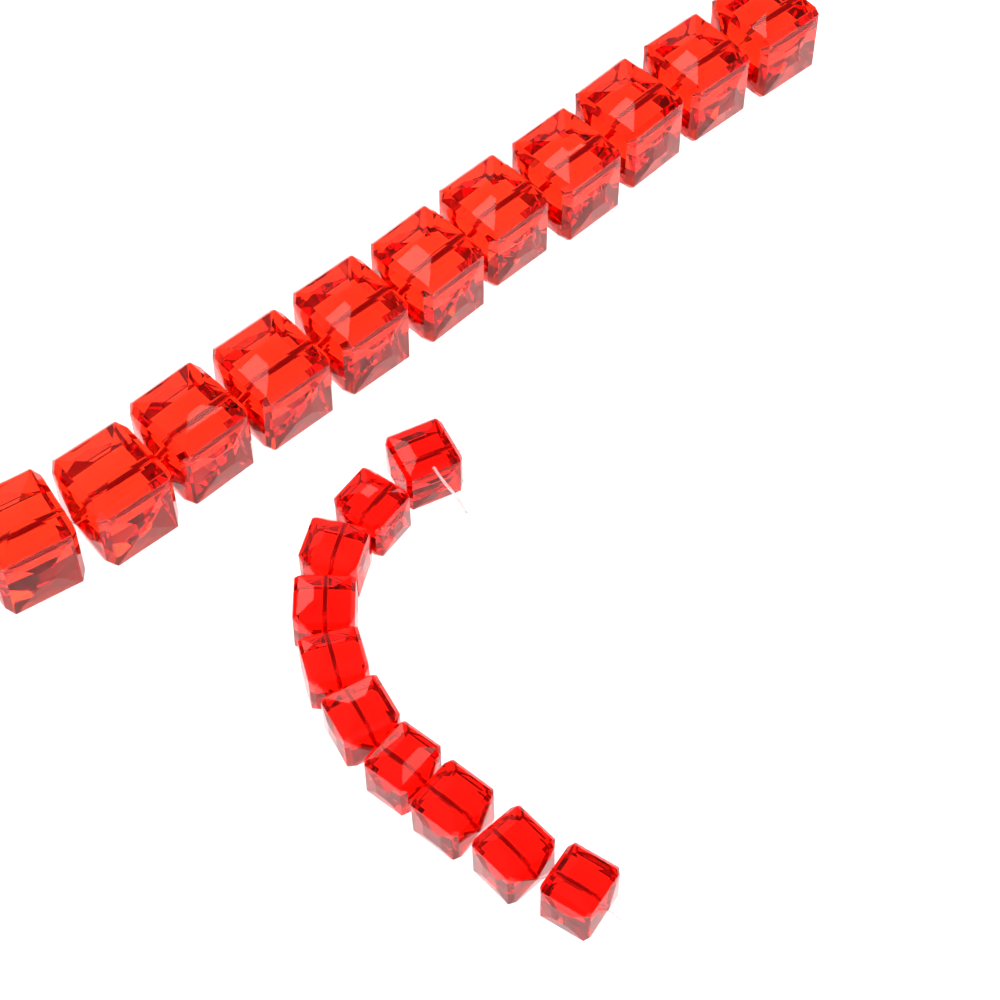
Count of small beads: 10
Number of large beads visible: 11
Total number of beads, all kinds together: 21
